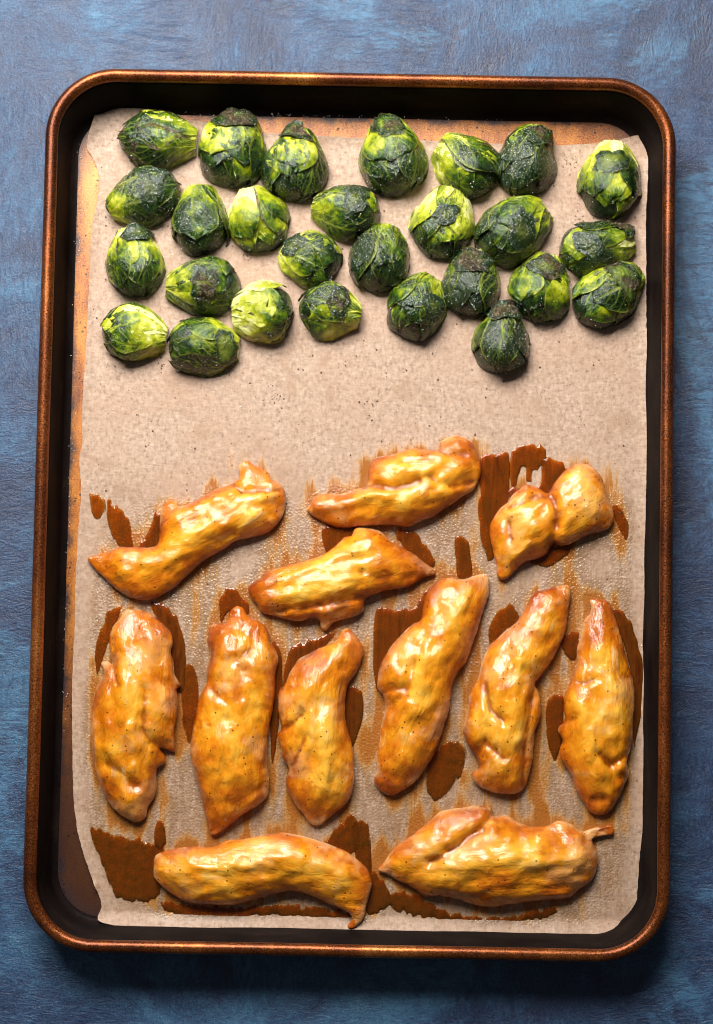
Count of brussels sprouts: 27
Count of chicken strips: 12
